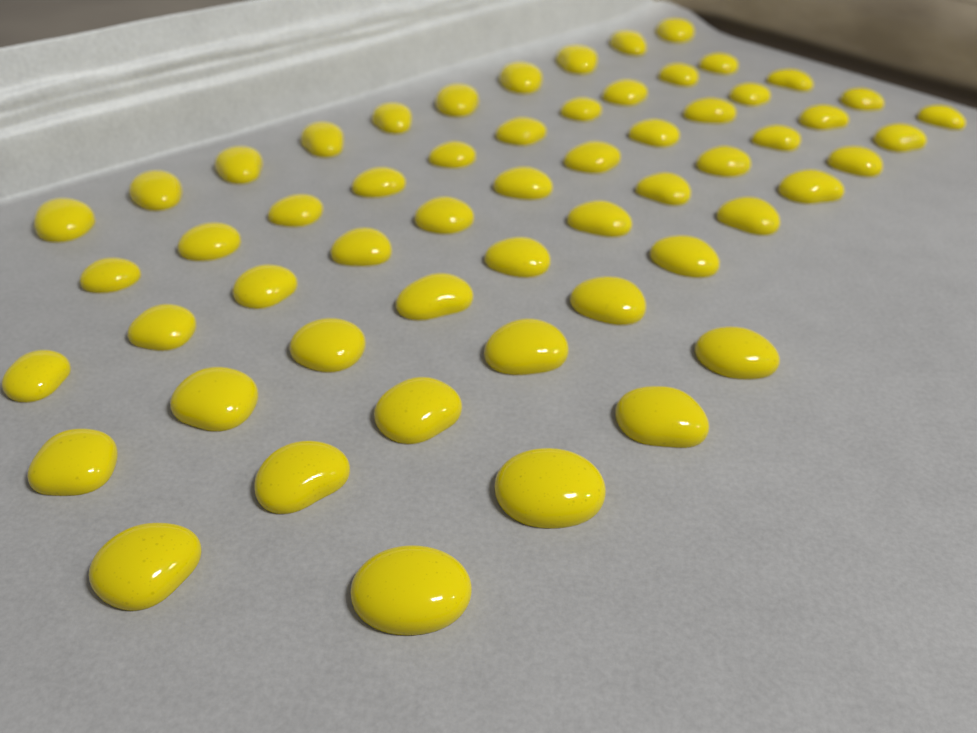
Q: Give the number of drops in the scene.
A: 57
